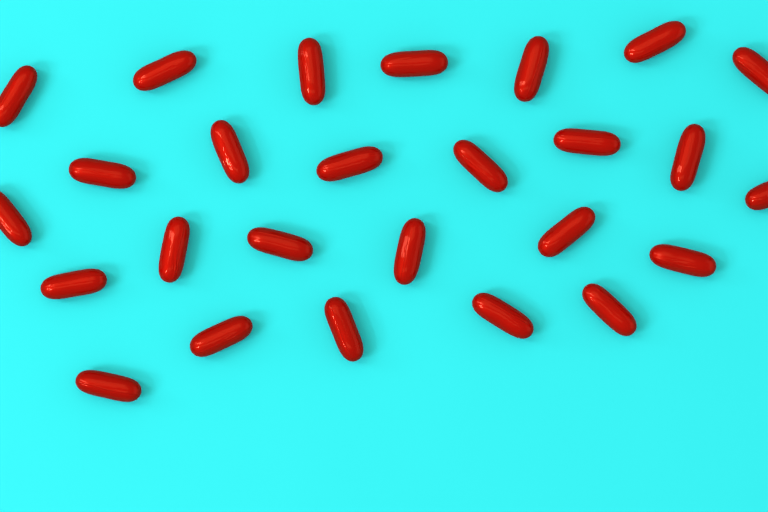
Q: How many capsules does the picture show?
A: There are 26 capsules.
